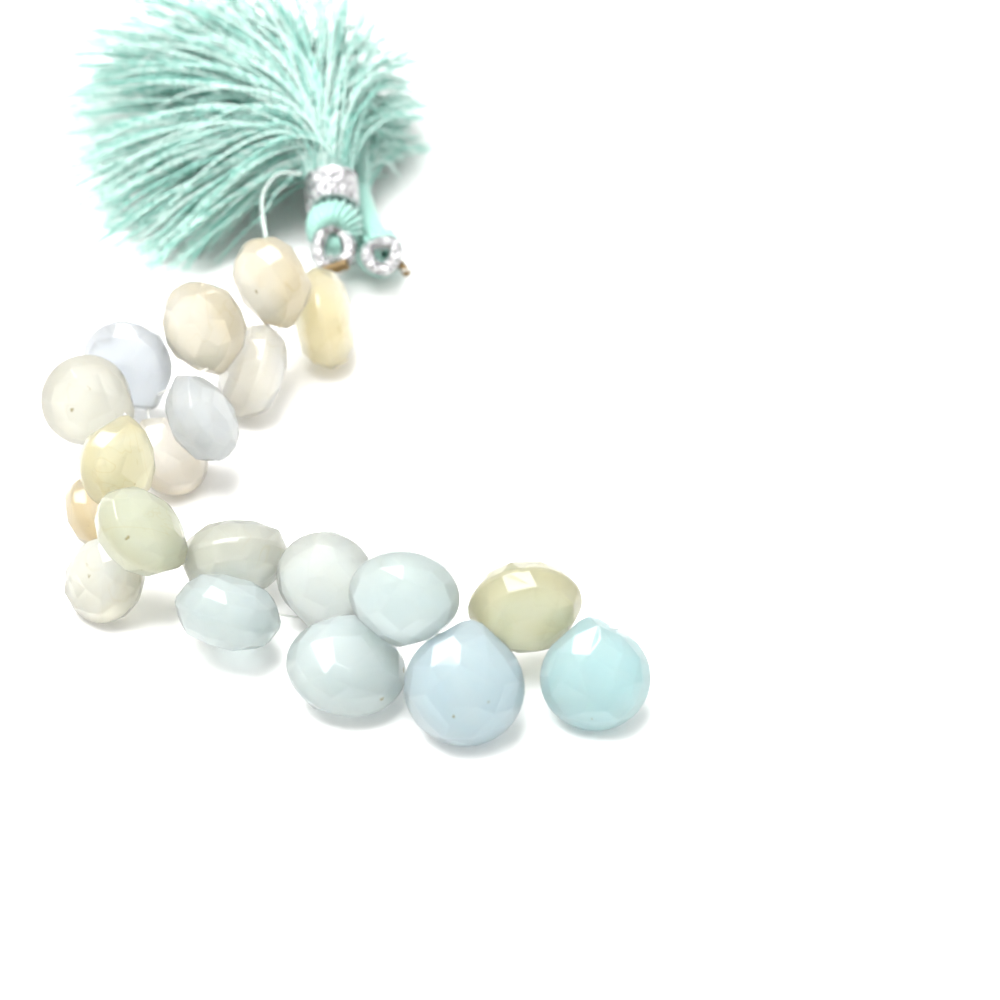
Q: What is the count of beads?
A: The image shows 20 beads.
